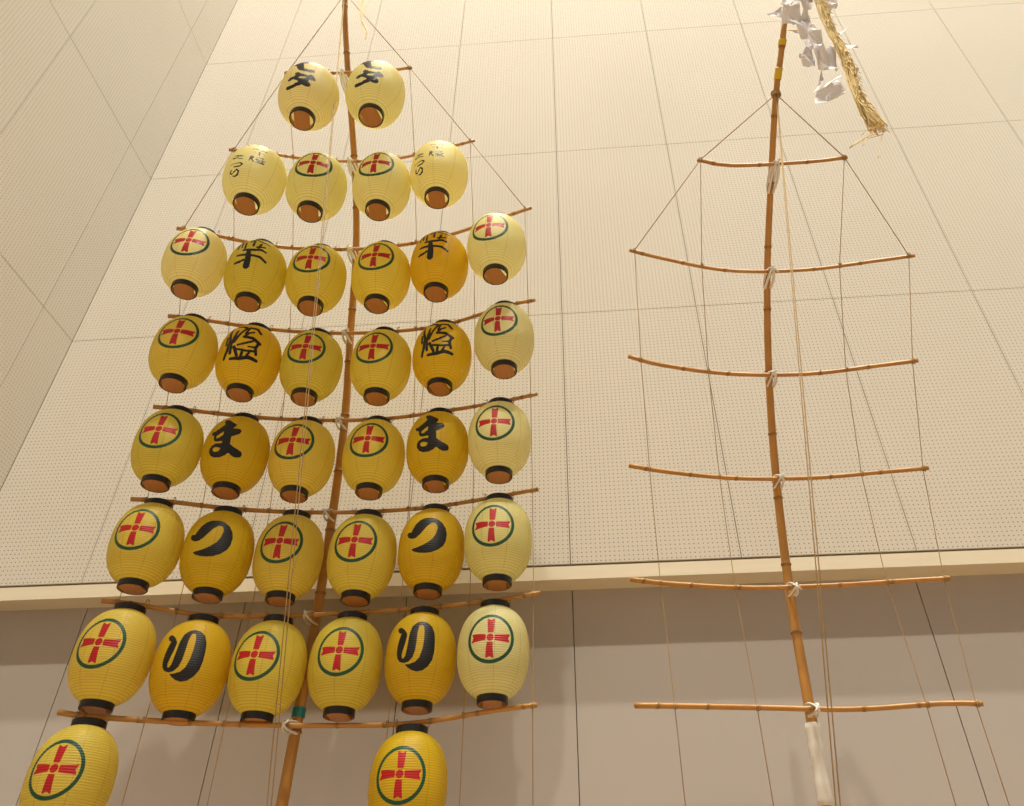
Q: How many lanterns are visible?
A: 38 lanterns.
